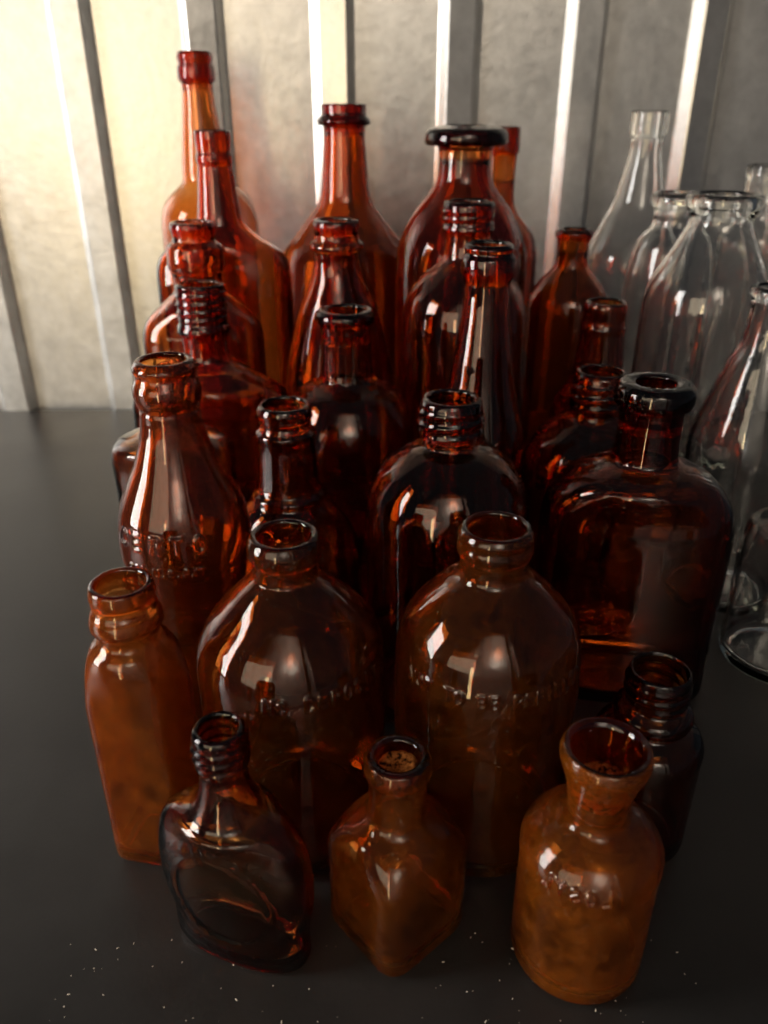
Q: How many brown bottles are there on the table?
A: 26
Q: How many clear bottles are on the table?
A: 6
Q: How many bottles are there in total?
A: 32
